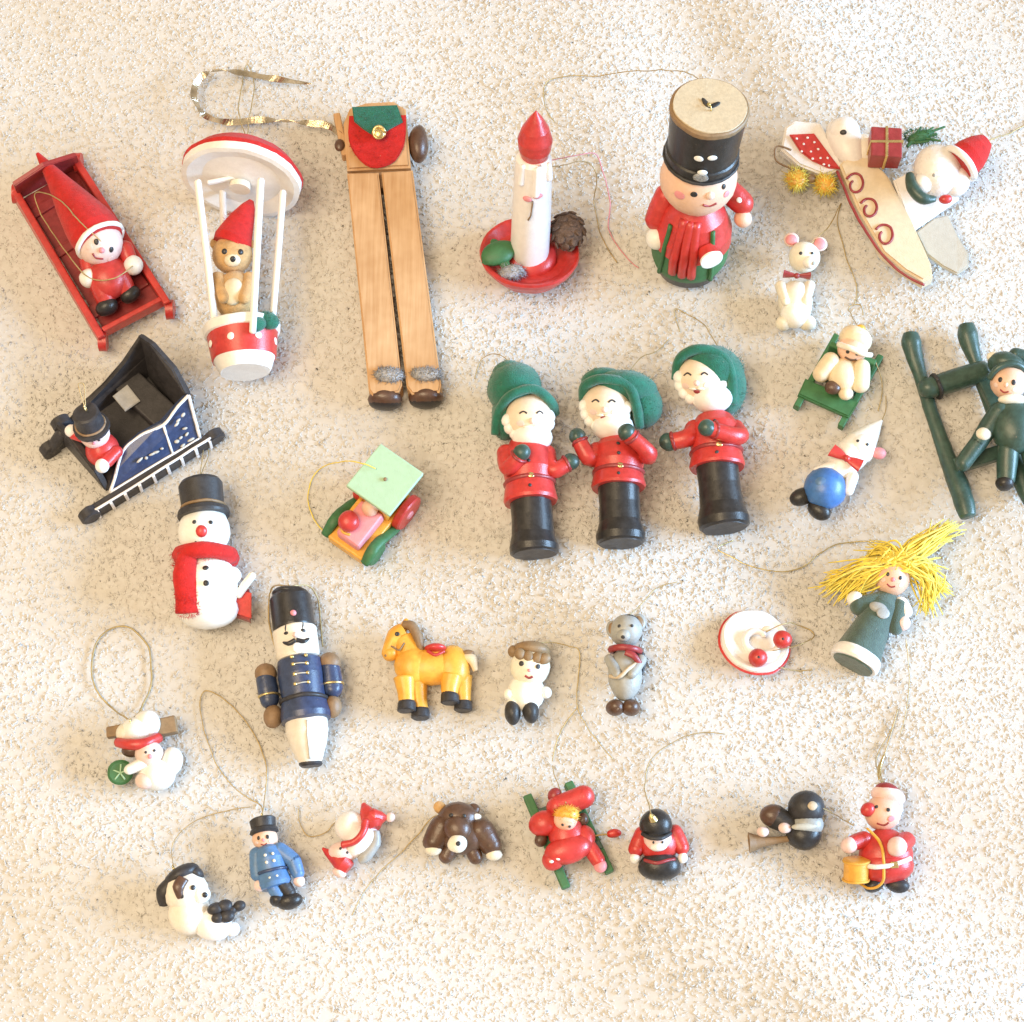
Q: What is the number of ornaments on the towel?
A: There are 31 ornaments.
